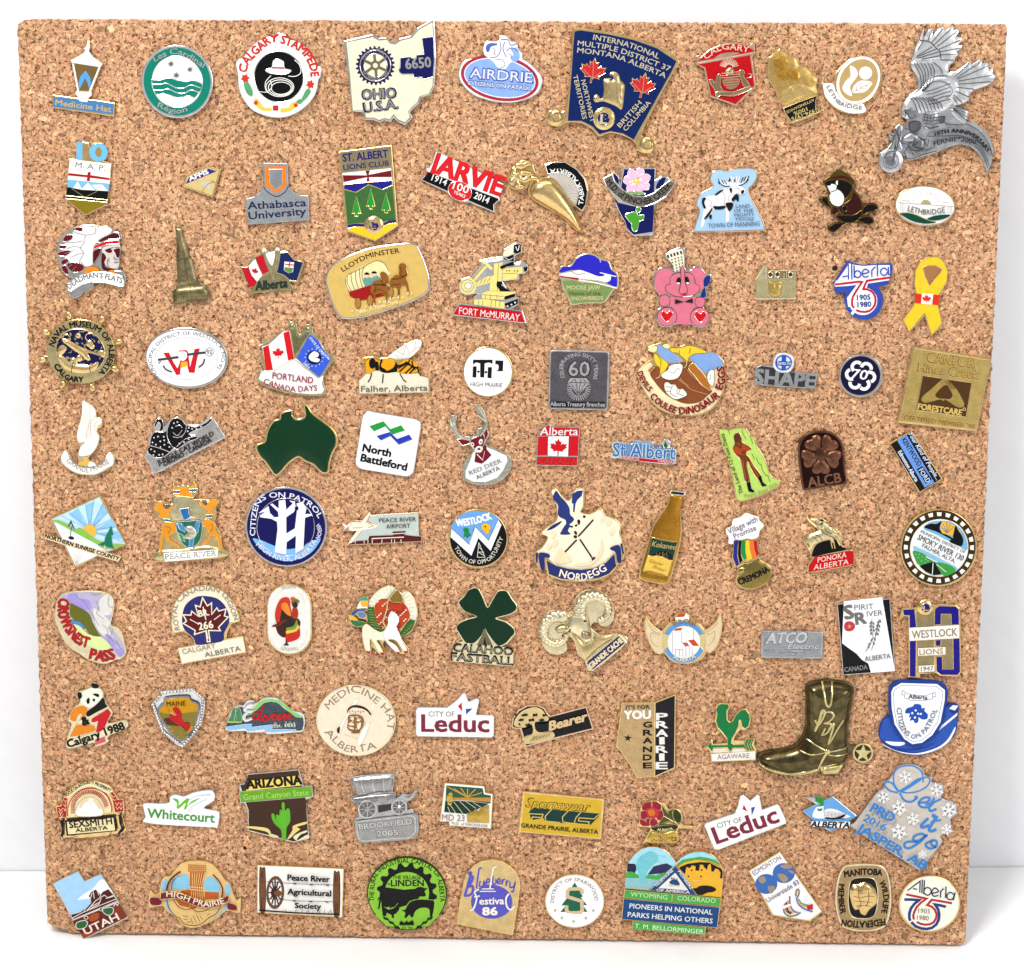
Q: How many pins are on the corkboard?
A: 100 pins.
